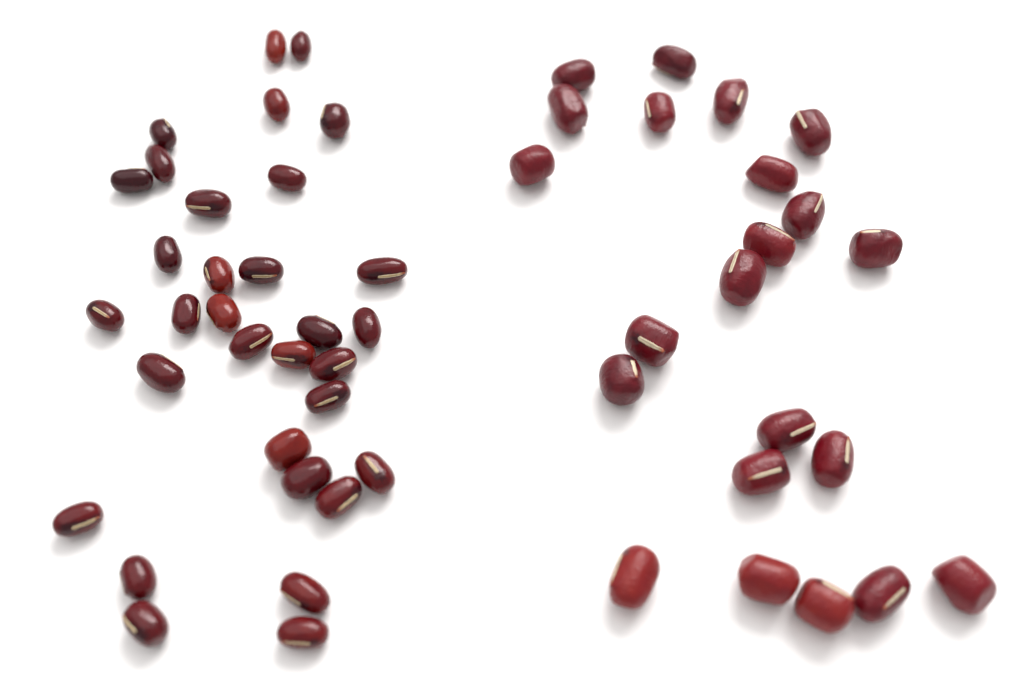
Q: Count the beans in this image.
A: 54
